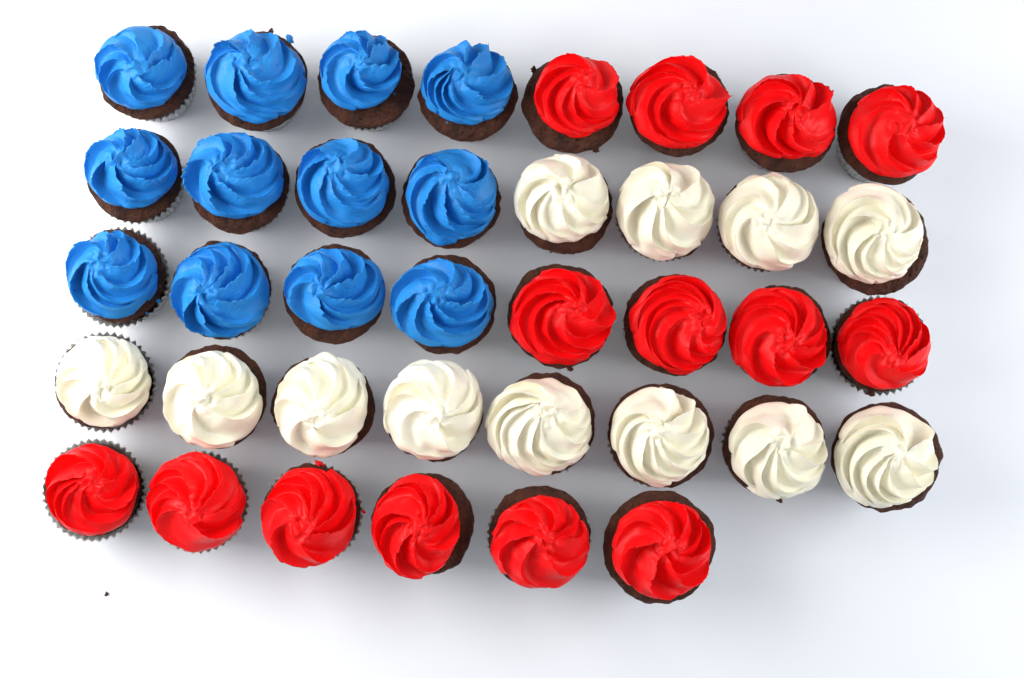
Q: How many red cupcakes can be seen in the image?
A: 14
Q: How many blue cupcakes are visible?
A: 12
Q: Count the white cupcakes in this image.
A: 12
